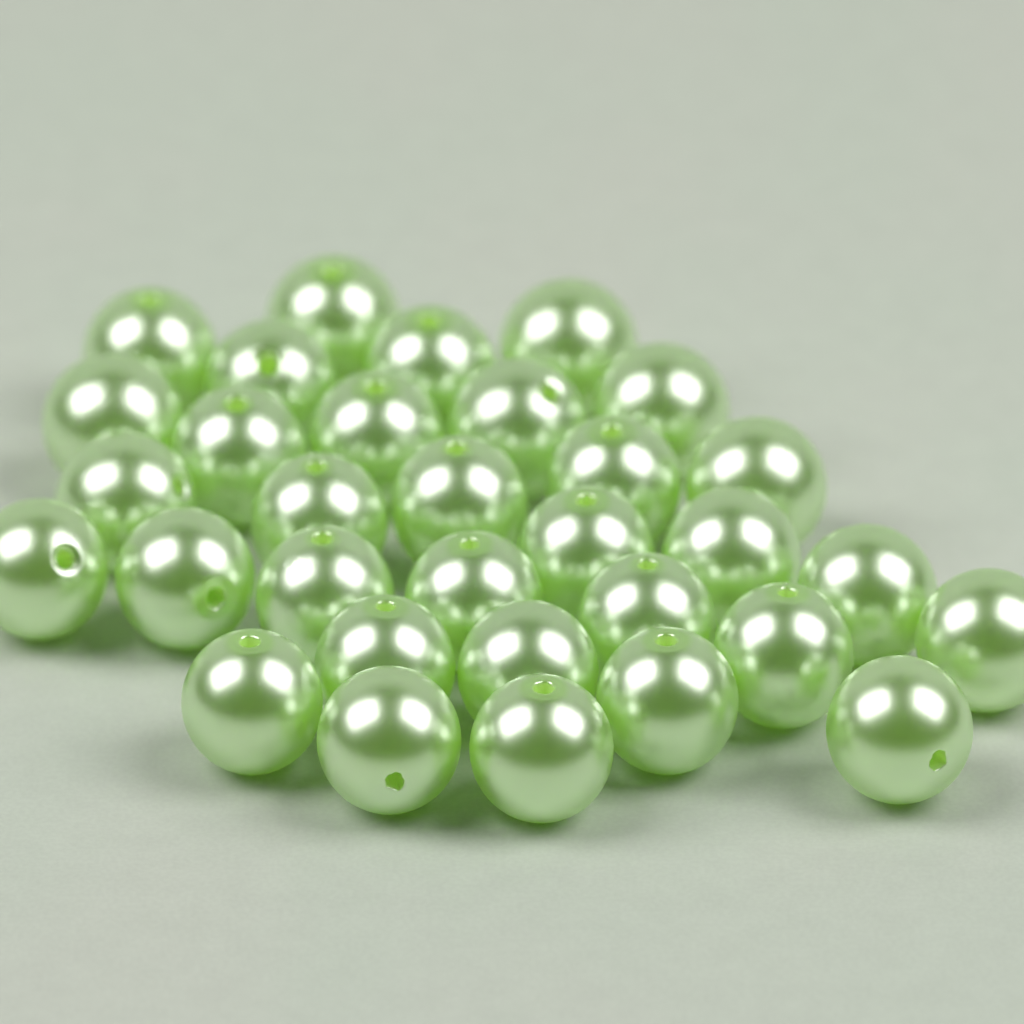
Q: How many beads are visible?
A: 32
